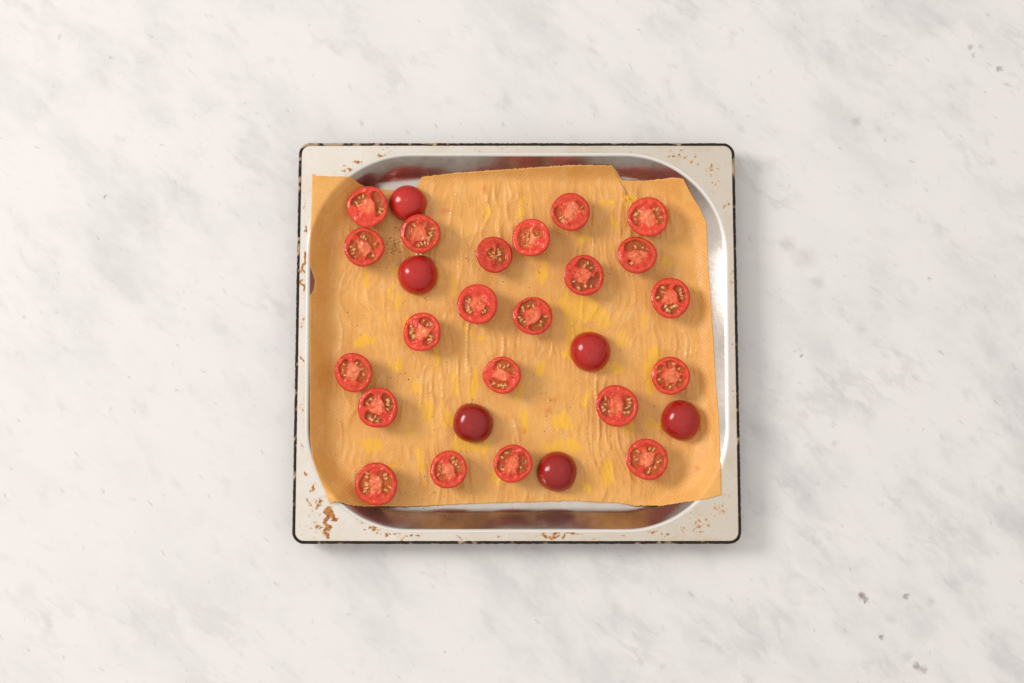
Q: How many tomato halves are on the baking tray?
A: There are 28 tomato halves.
